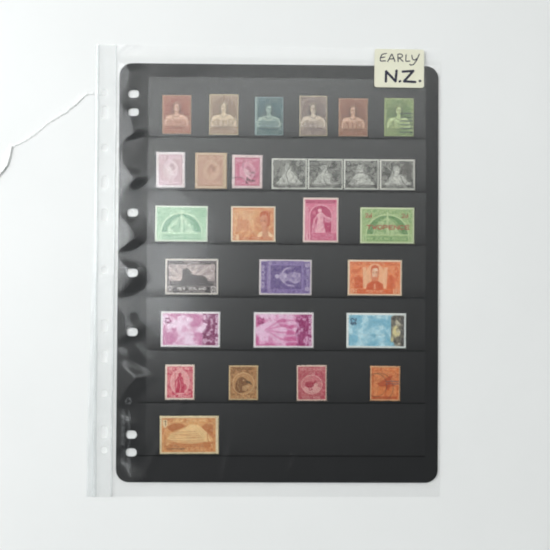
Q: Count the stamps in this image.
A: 28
